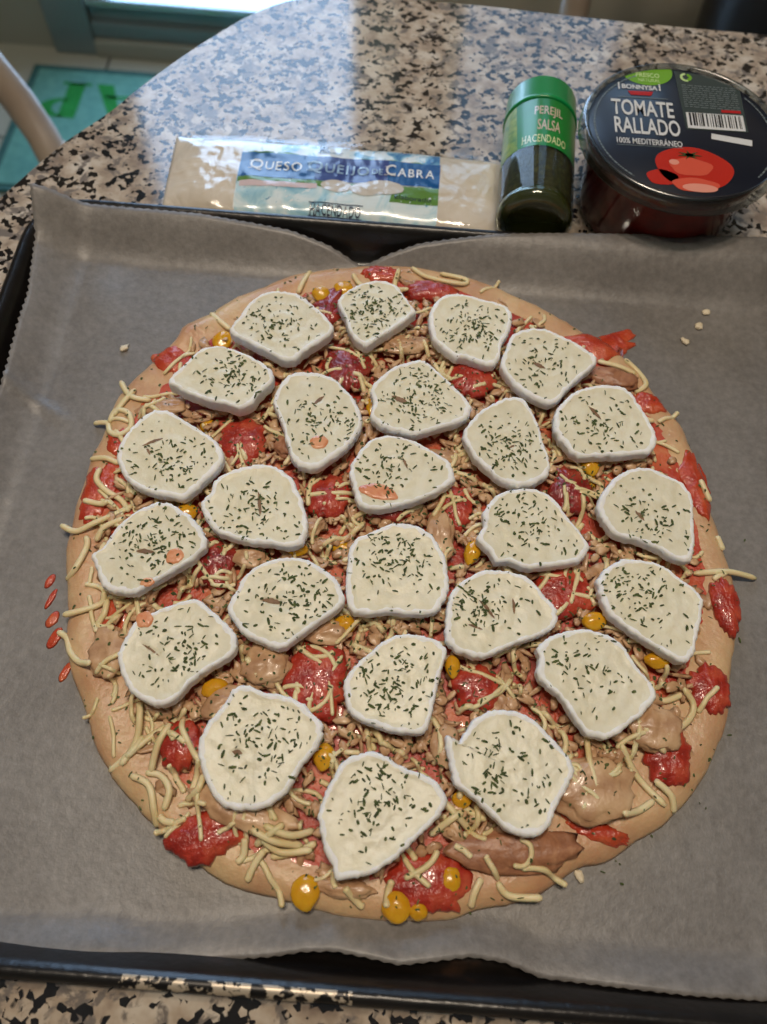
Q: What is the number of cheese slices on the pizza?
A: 25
